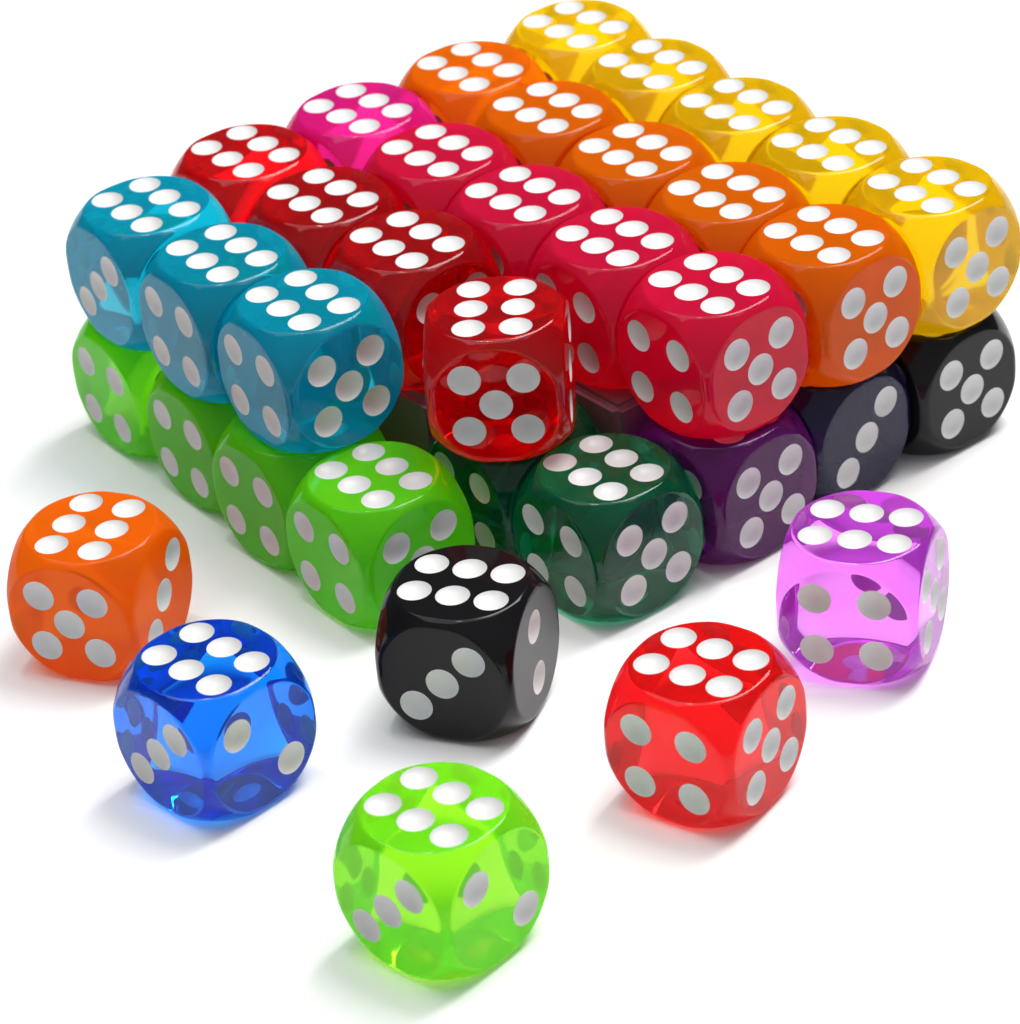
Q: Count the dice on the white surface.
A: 37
